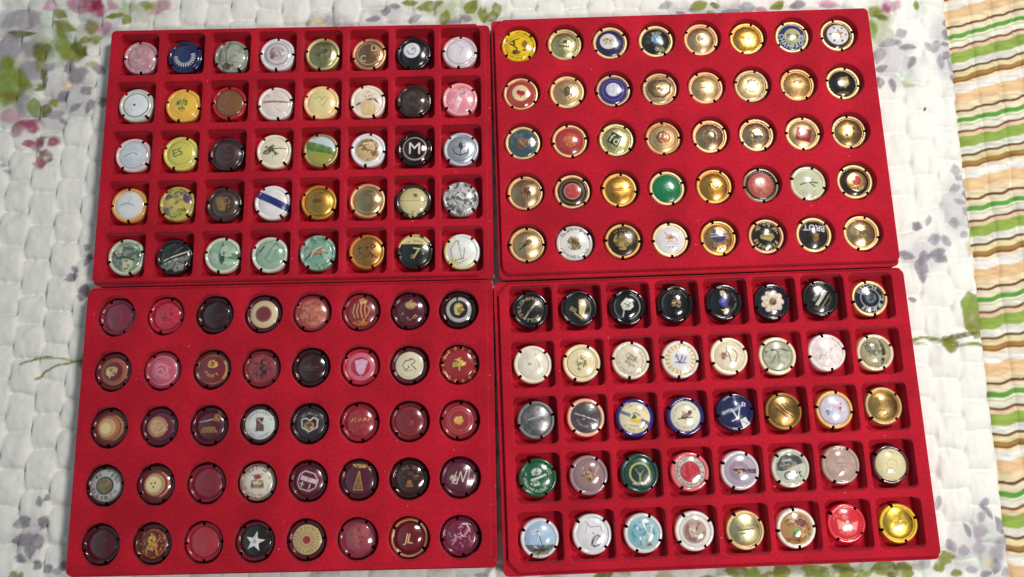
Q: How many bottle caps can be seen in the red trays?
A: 160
